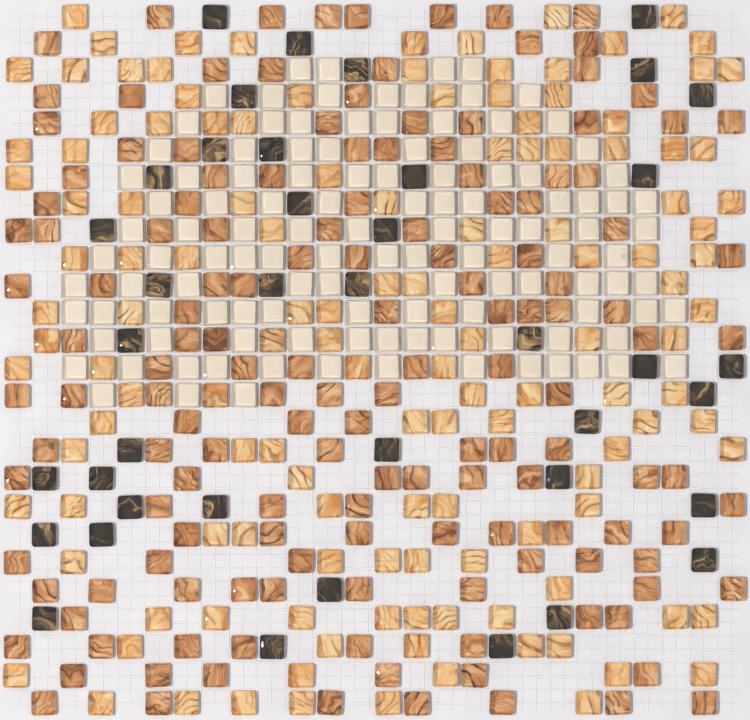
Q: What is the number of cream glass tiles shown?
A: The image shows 118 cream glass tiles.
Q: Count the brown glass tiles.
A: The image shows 149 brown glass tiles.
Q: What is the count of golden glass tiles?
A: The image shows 135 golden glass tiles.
